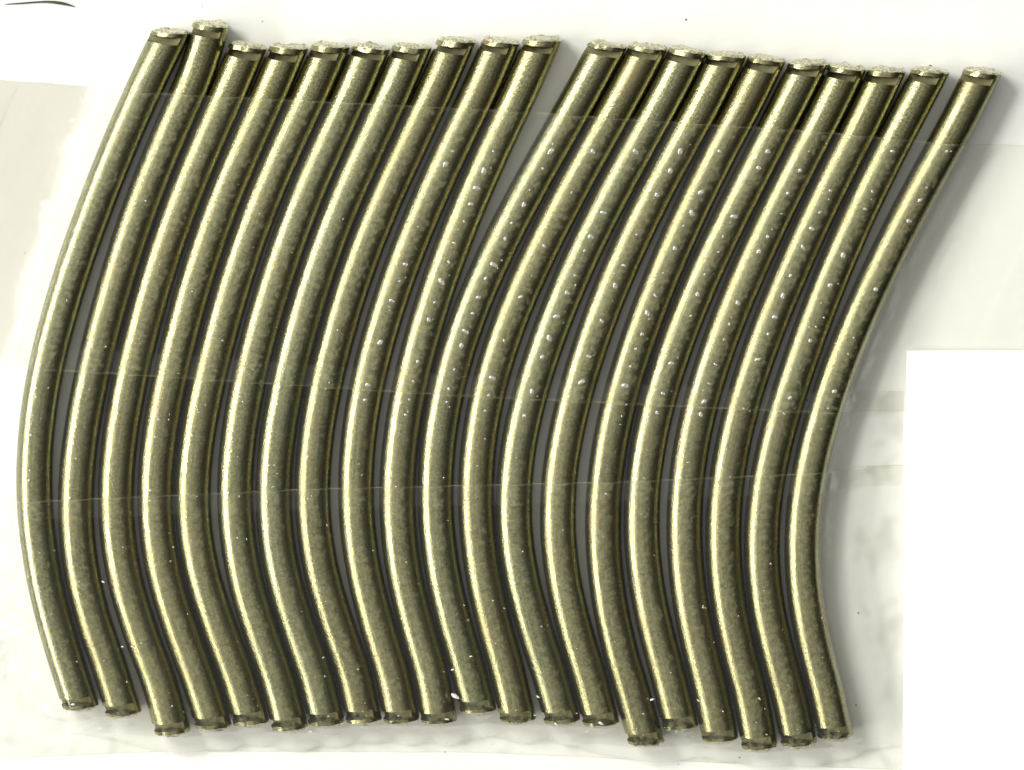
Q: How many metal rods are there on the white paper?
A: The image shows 20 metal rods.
